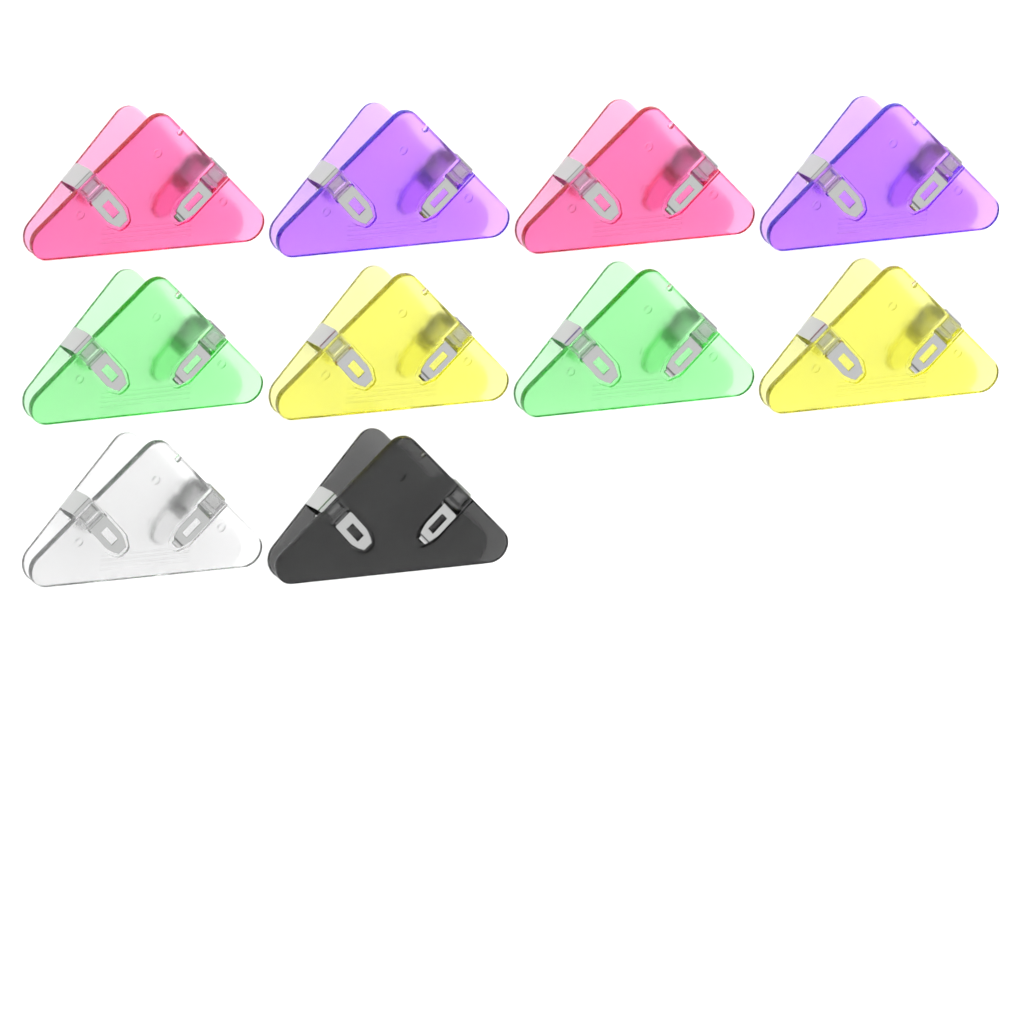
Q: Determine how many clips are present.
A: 10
